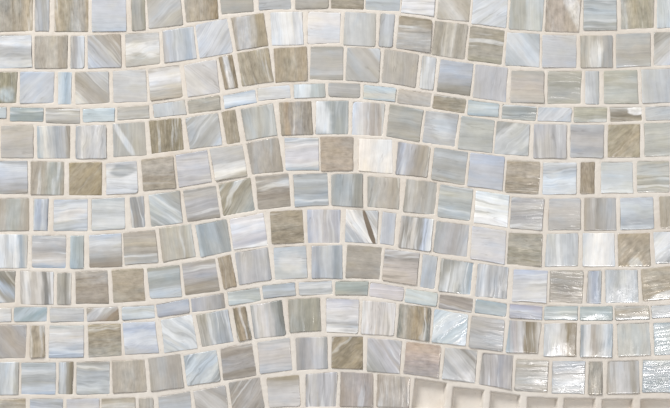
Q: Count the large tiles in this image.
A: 189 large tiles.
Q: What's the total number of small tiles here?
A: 63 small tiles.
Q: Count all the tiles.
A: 252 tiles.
